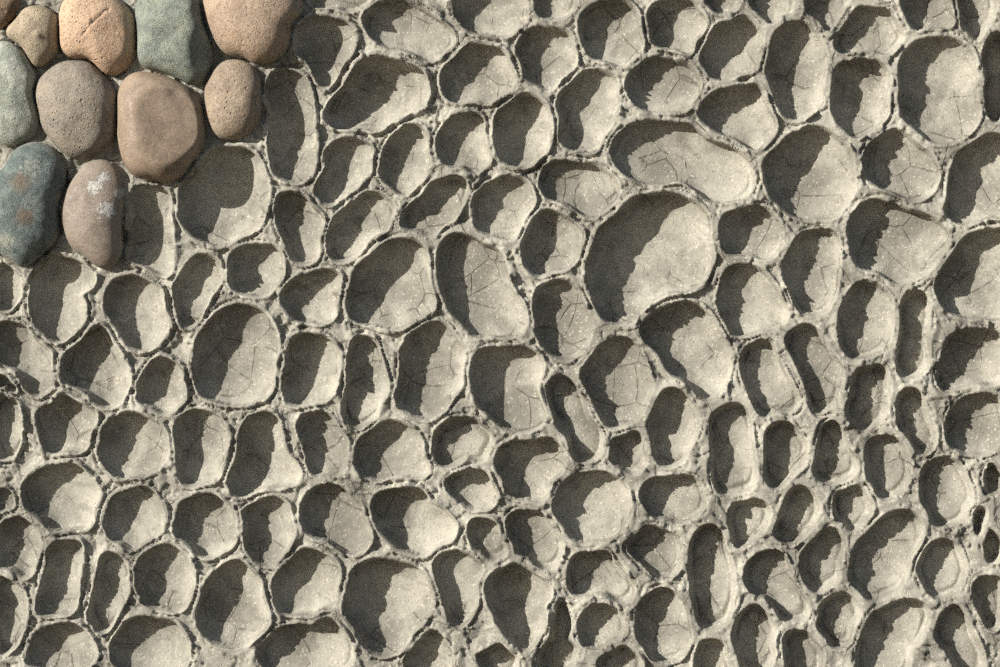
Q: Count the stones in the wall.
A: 11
